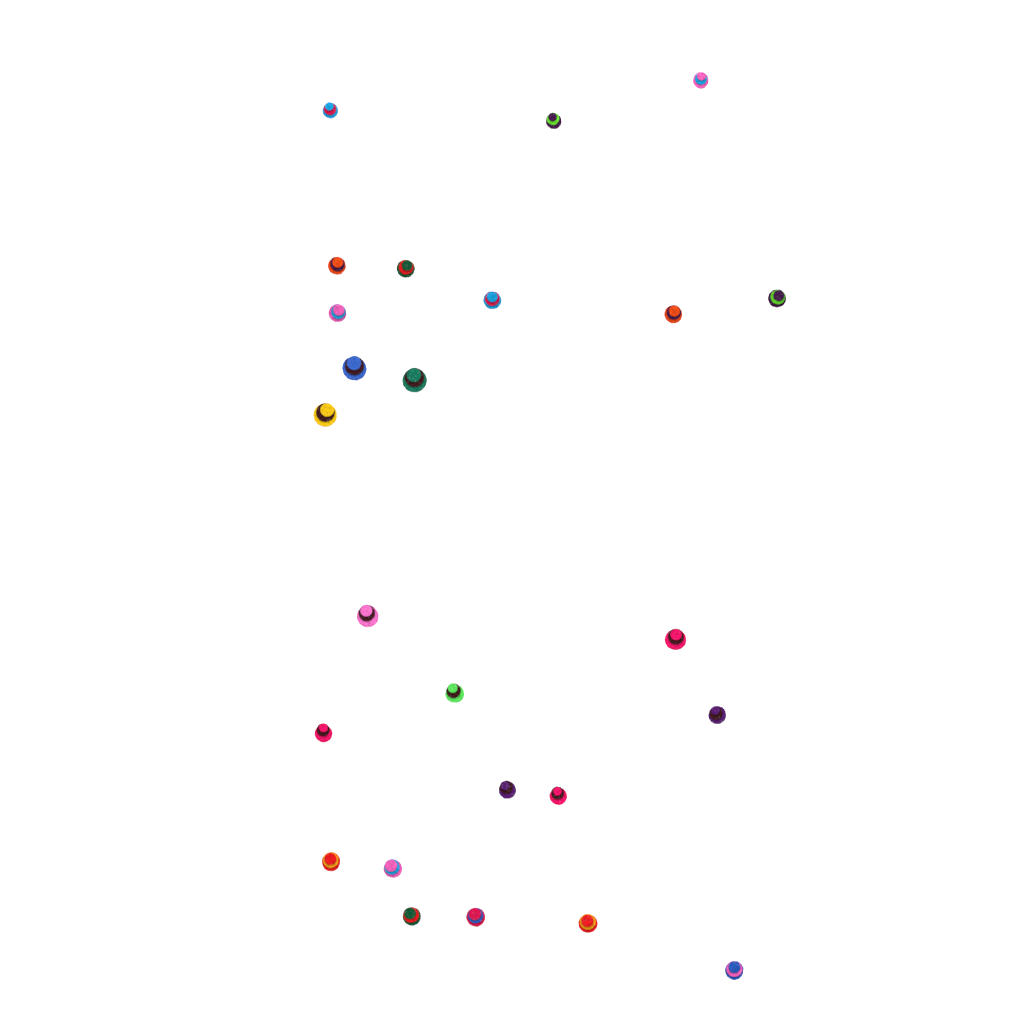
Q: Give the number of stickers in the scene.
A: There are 25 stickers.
